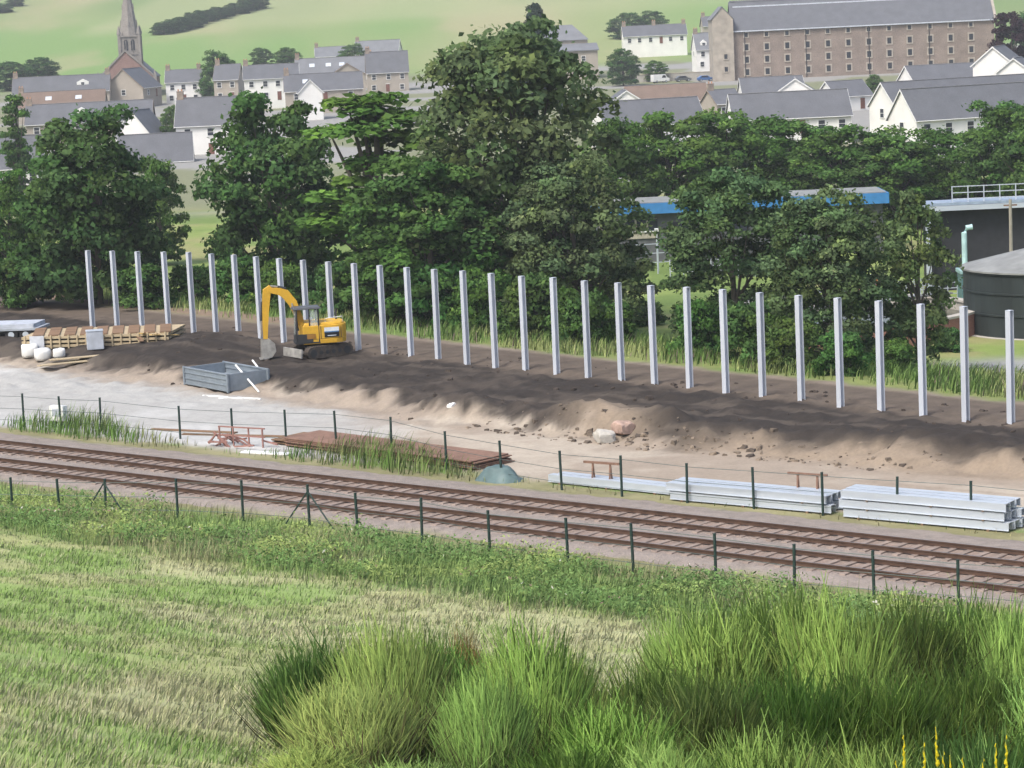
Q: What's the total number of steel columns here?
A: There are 31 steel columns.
